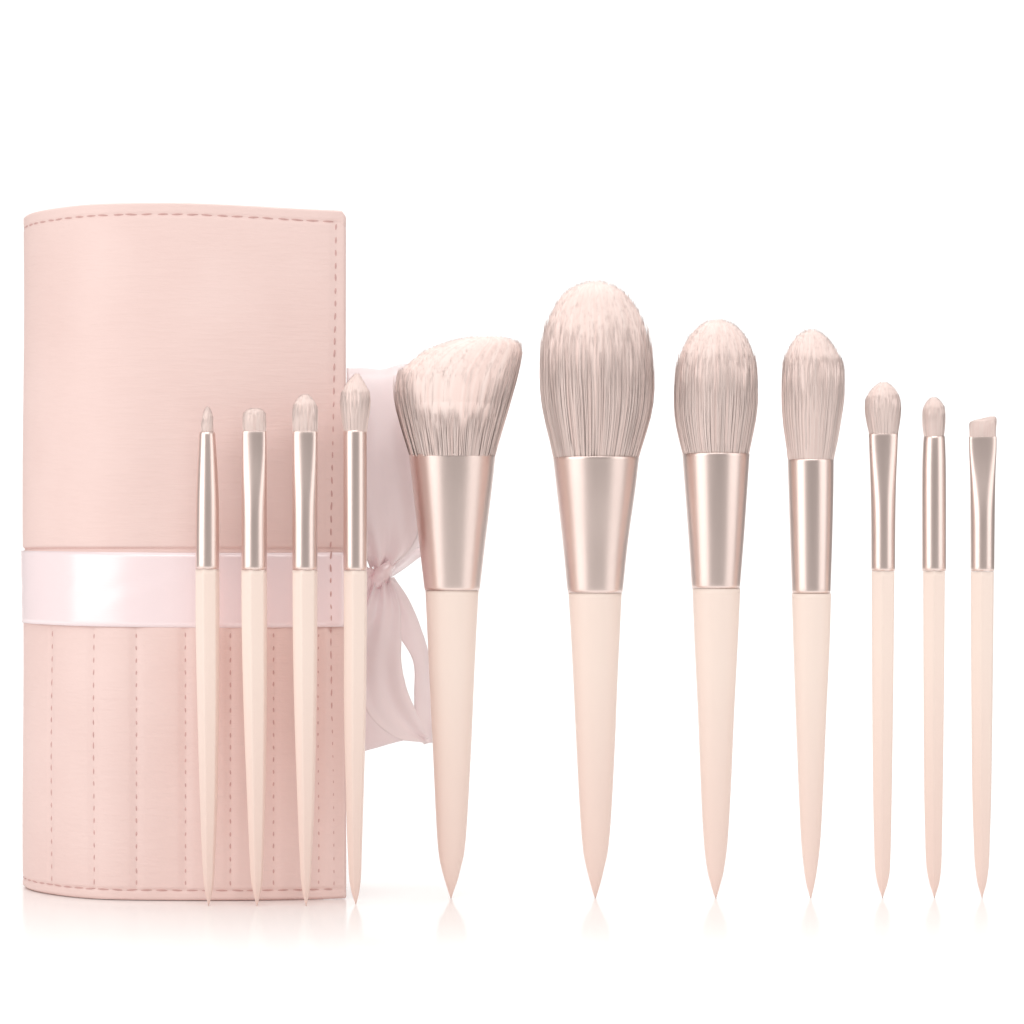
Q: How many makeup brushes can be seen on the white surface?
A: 11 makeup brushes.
